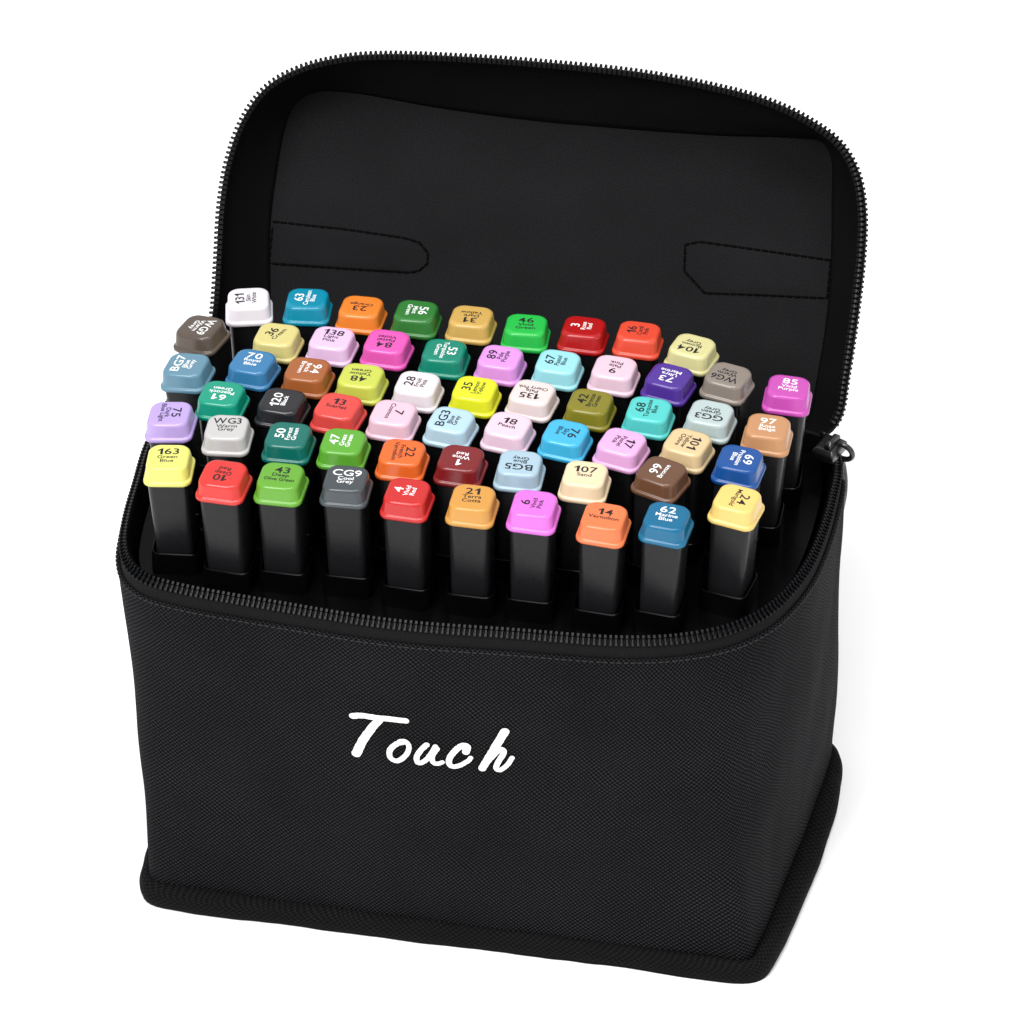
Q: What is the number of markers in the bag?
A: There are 60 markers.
